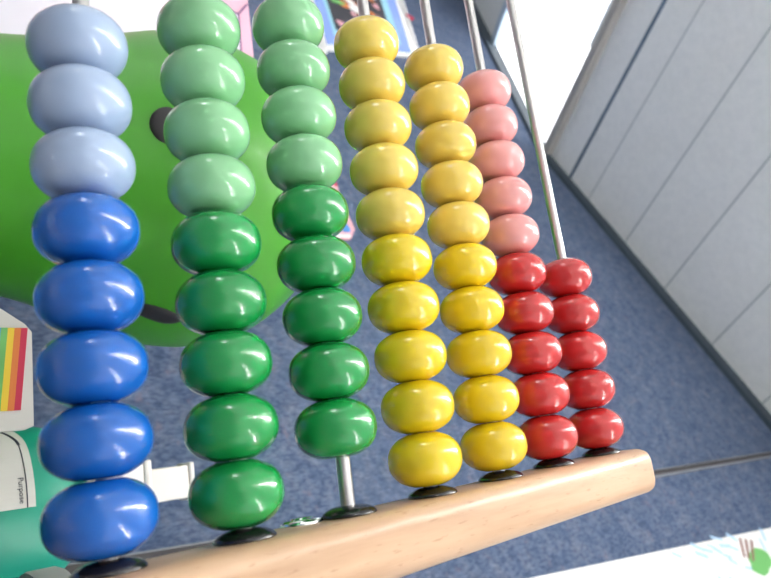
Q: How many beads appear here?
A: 61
